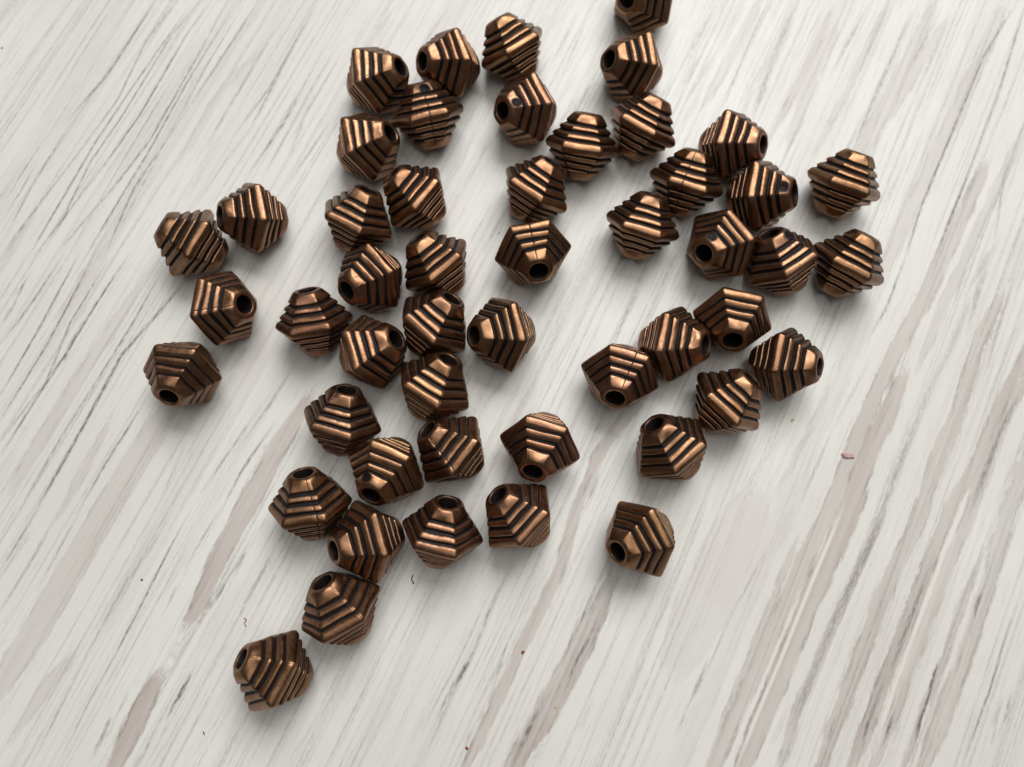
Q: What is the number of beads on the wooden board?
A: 50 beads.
